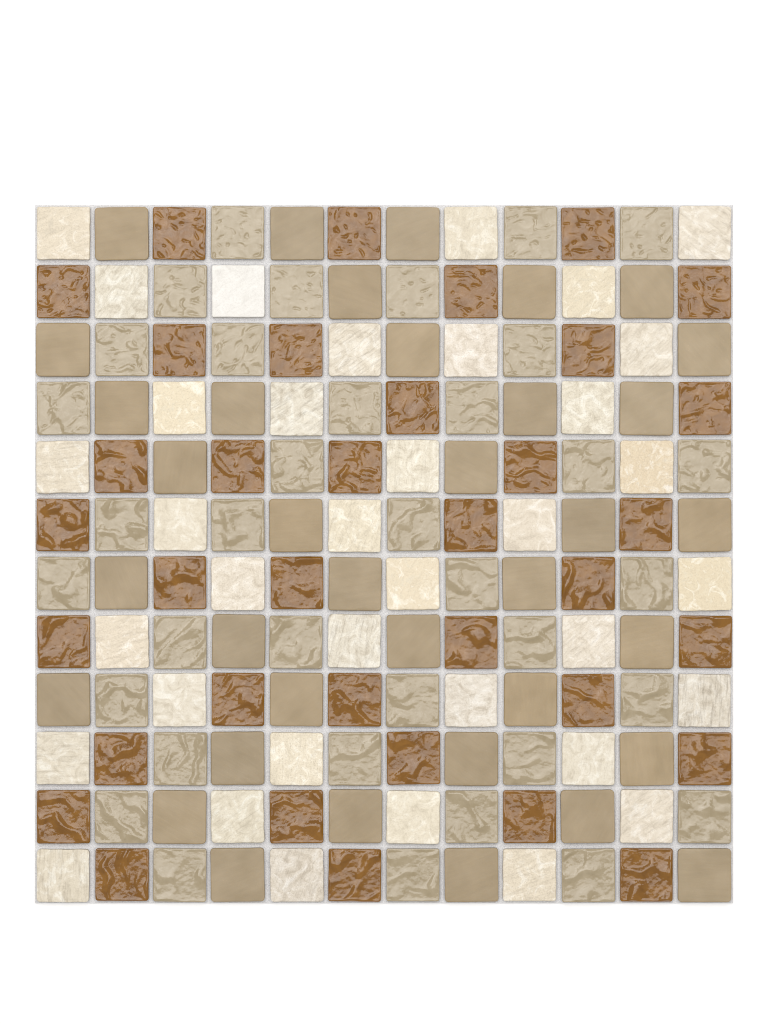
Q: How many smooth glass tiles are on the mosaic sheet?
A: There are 36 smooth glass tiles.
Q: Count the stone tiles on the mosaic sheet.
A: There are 36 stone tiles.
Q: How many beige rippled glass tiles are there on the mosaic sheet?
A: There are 36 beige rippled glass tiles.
